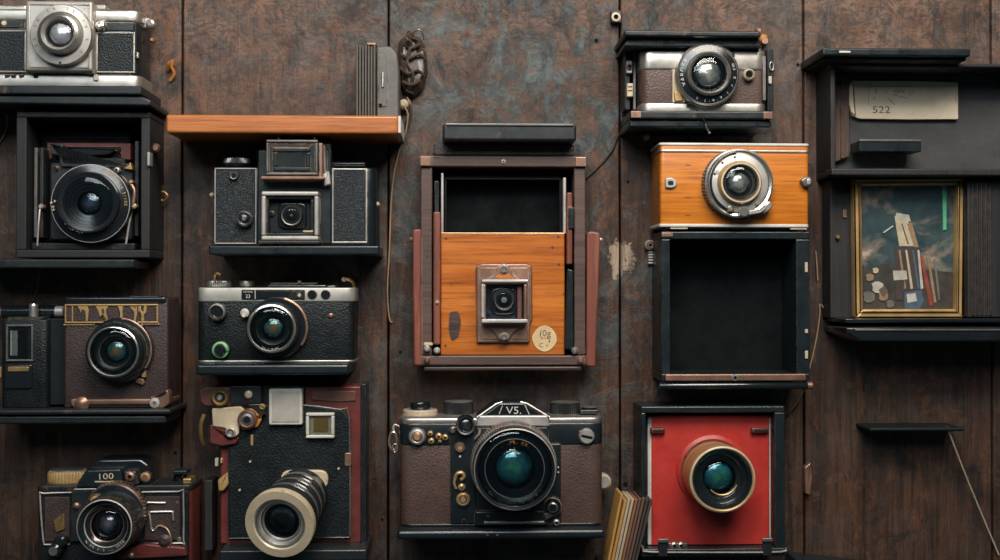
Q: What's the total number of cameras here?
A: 12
